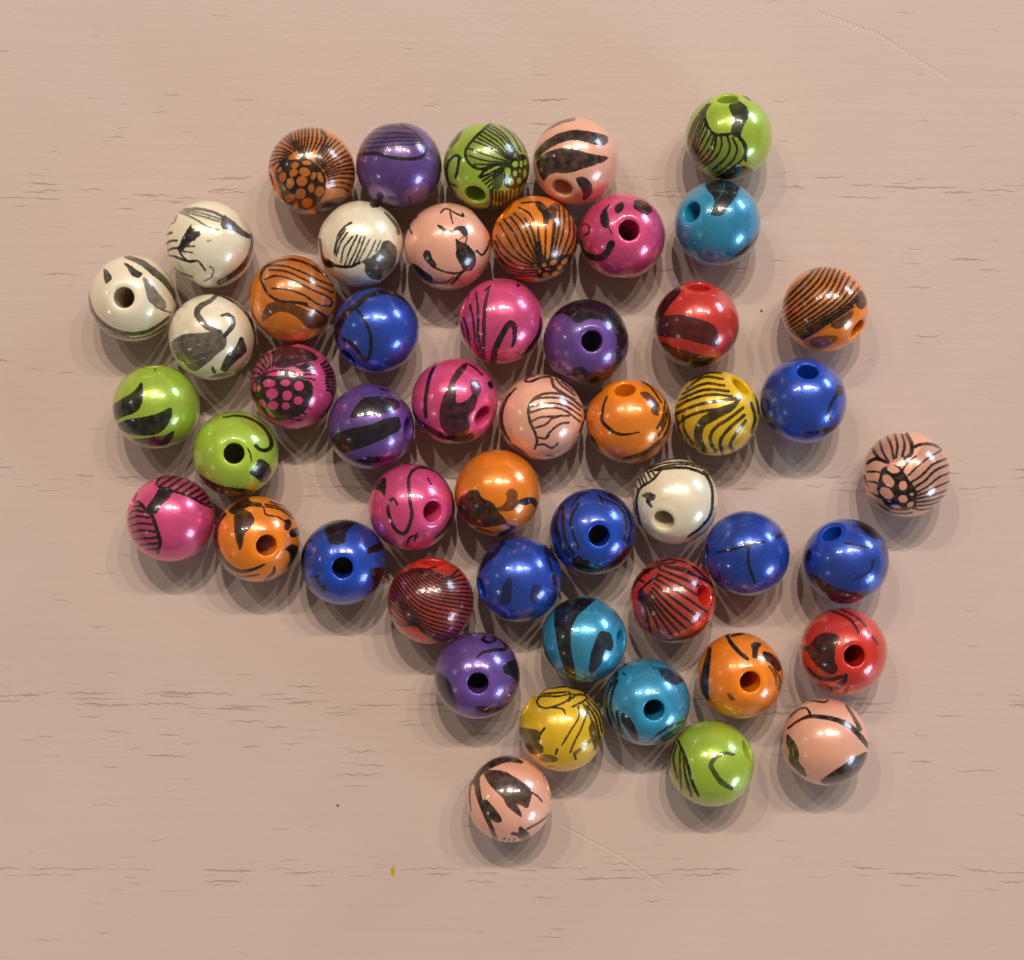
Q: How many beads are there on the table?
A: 50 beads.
